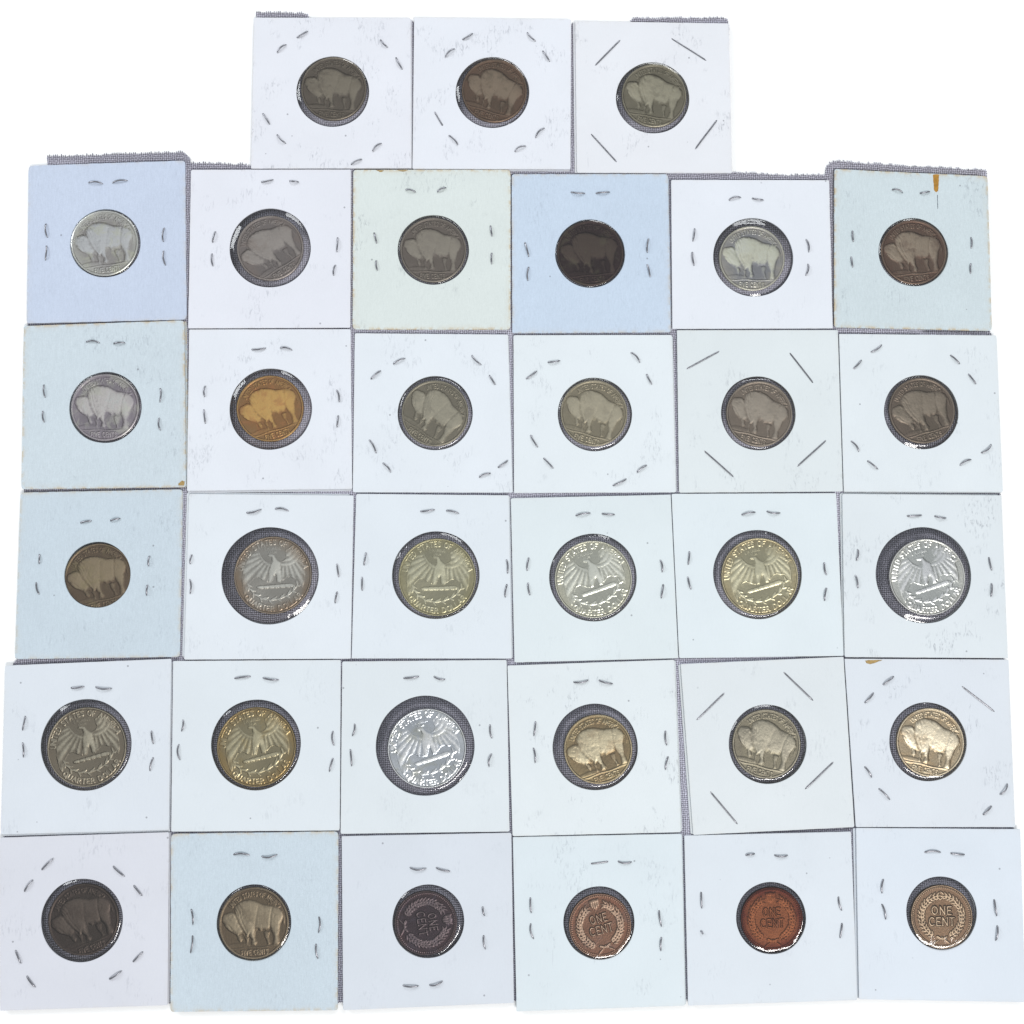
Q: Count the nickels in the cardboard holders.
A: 21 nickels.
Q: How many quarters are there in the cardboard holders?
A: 8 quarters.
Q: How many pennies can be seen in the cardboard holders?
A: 4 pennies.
